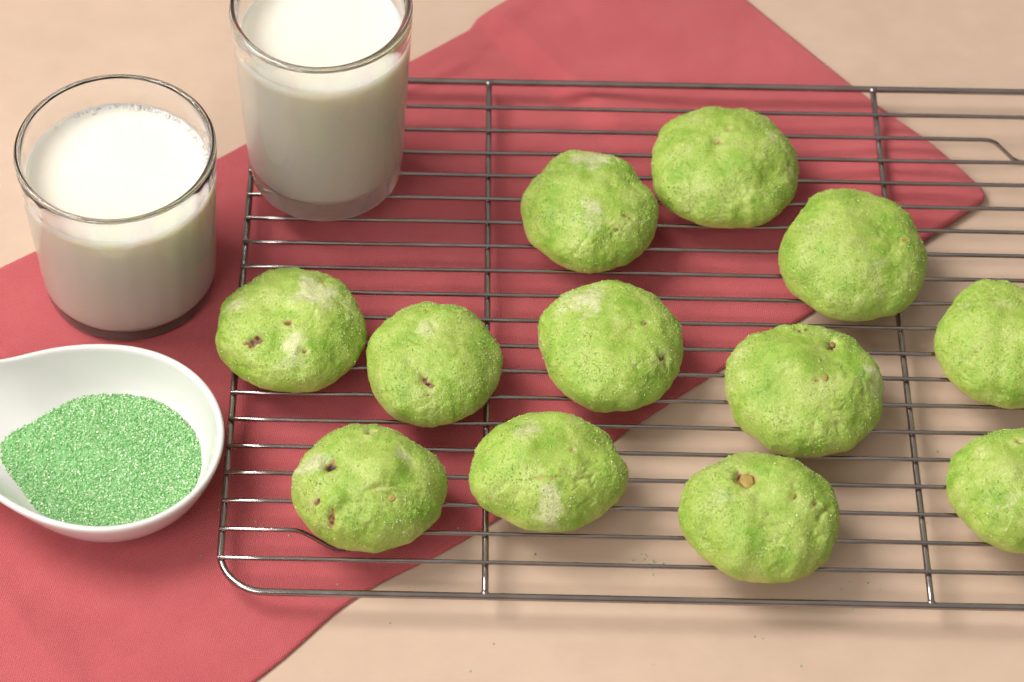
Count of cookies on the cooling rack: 12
